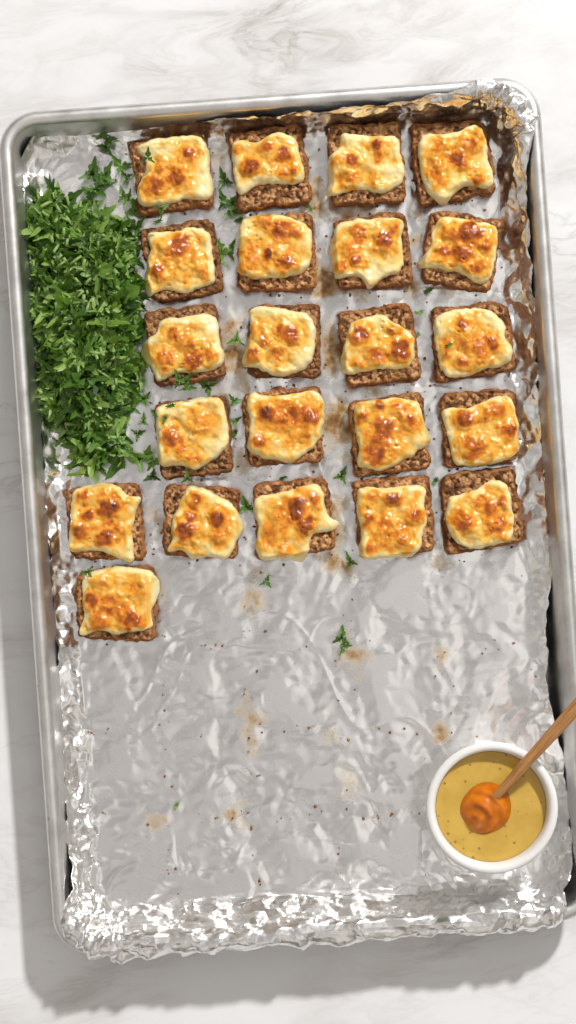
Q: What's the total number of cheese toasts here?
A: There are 22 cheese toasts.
